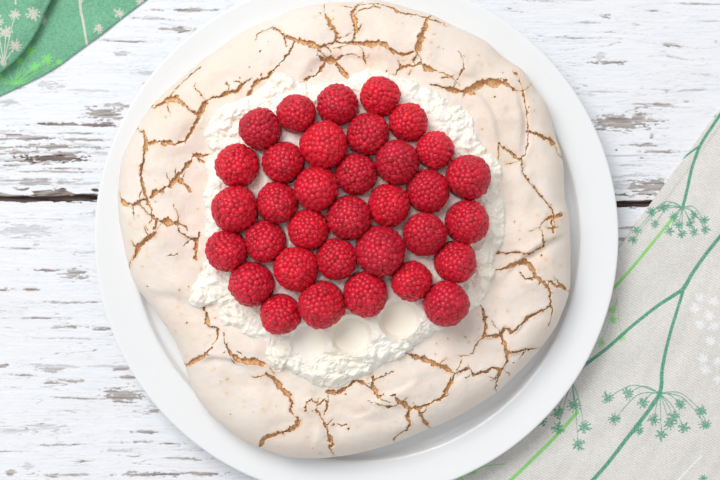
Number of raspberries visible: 34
